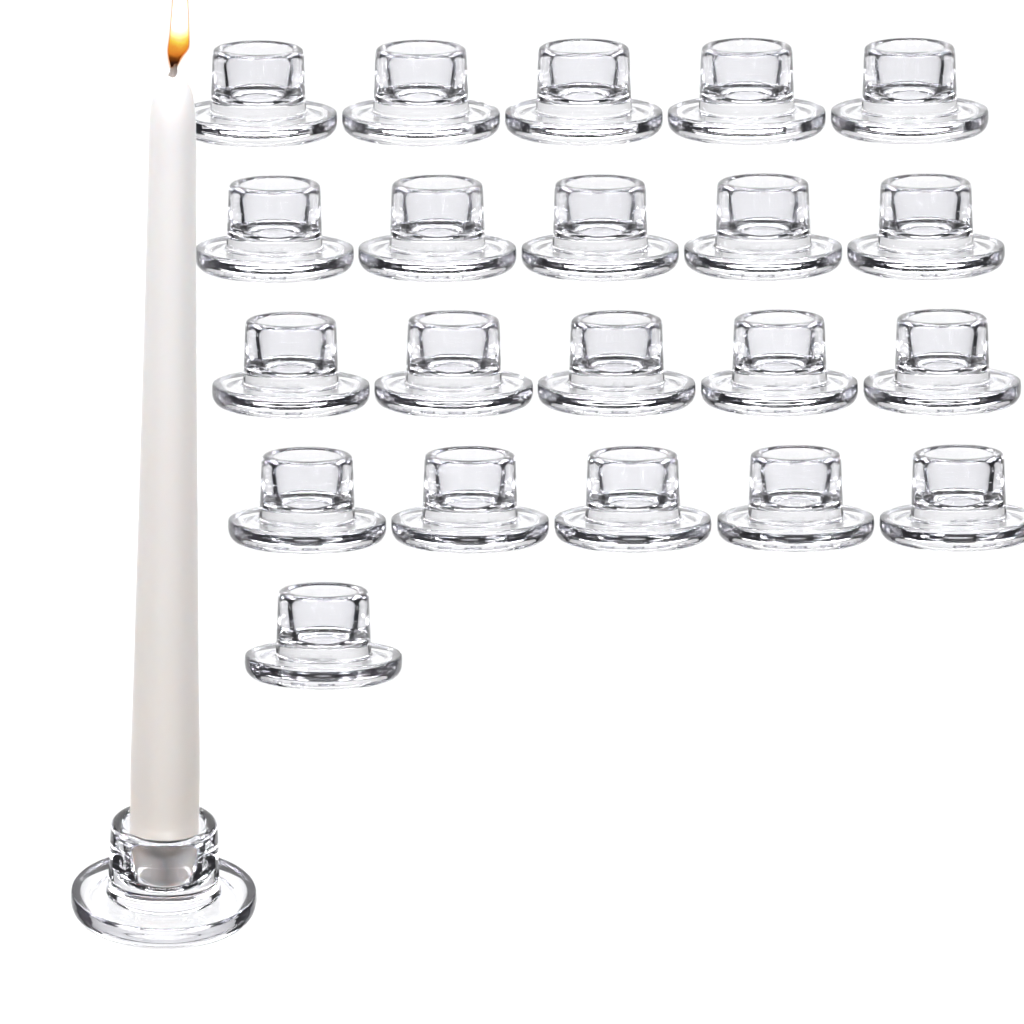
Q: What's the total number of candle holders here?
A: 22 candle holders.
